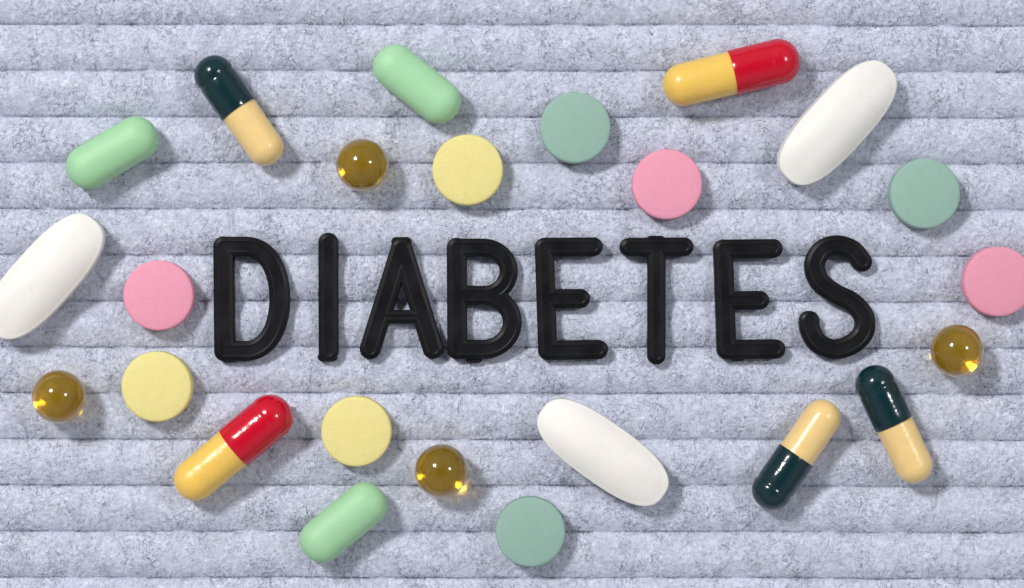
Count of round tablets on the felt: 9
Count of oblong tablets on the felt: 6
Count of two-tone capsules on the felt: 5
